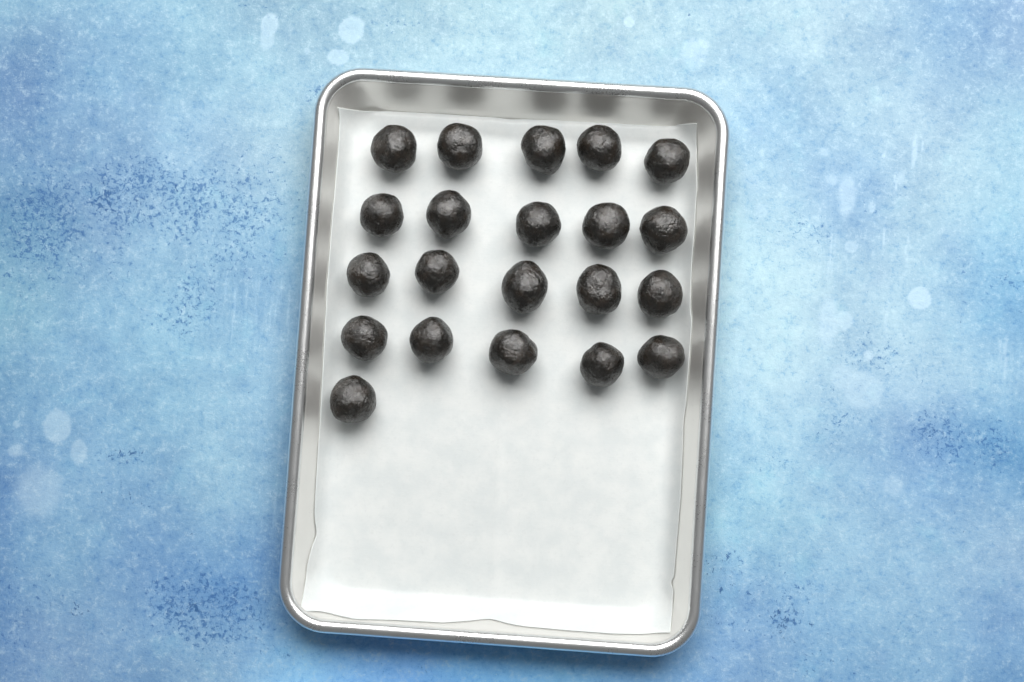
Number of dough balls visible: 21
